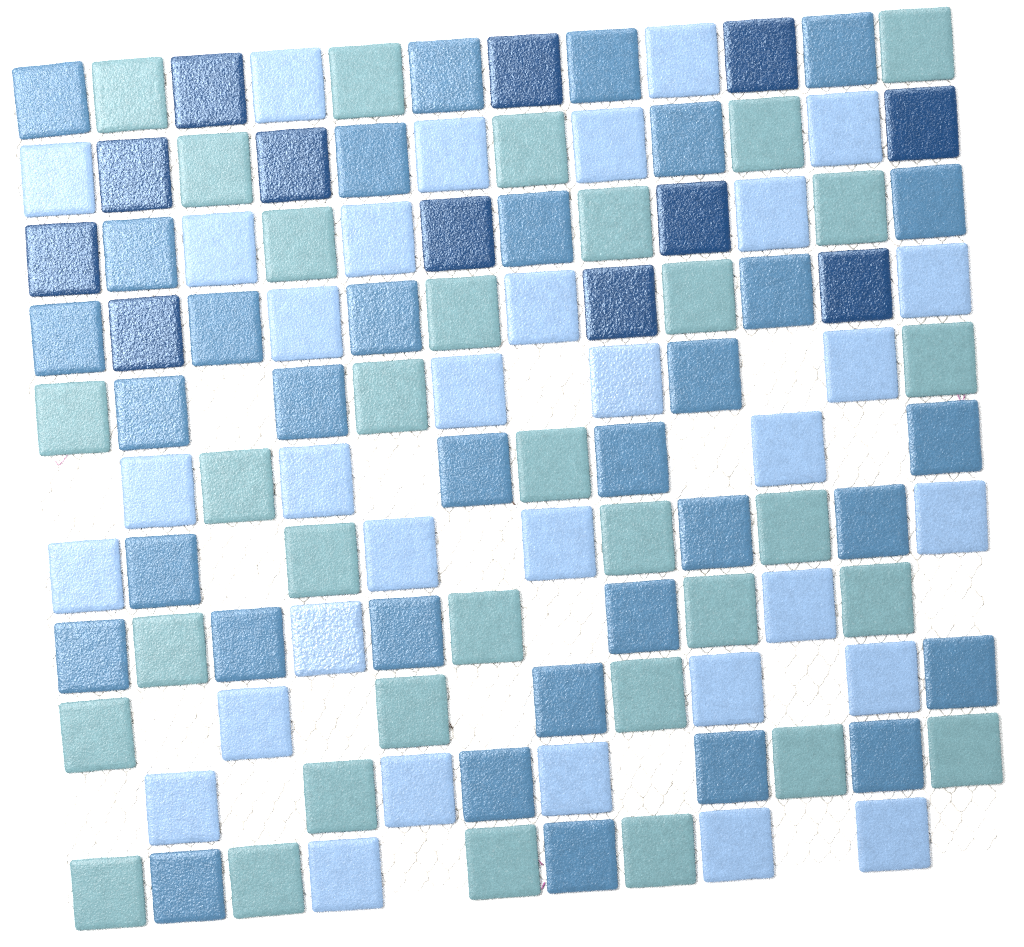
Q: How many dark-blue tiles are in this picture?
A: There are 12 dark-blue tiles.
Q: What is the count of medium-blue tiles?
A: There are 33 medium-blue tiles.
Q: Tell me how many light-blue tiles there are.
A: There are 33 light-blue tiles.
